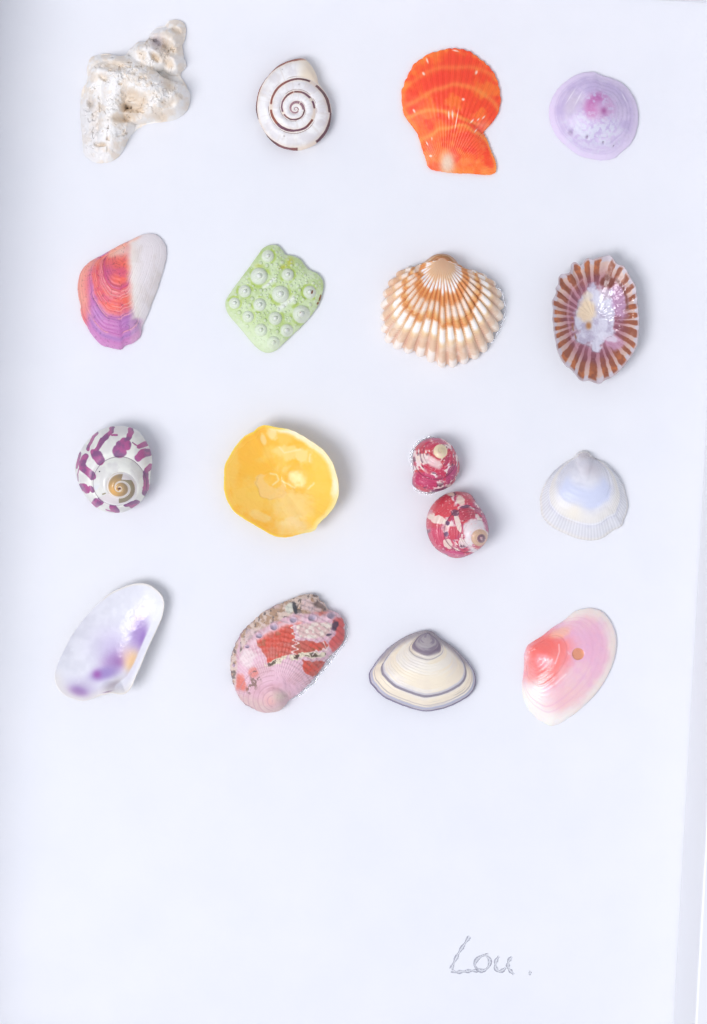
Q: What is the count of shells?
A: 17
